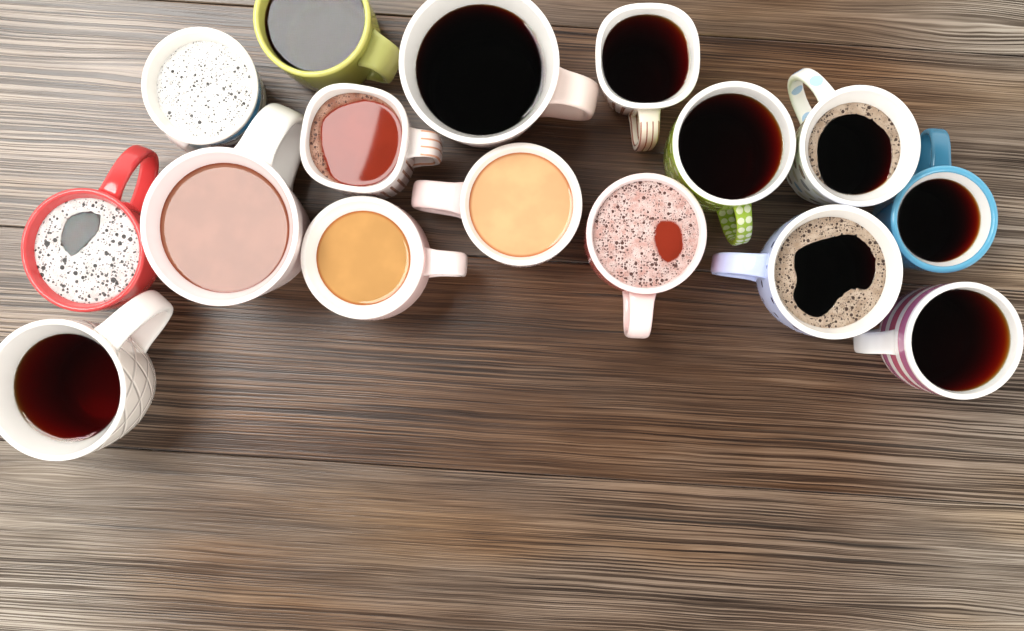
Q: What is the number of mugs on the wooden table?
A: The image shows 16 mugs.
